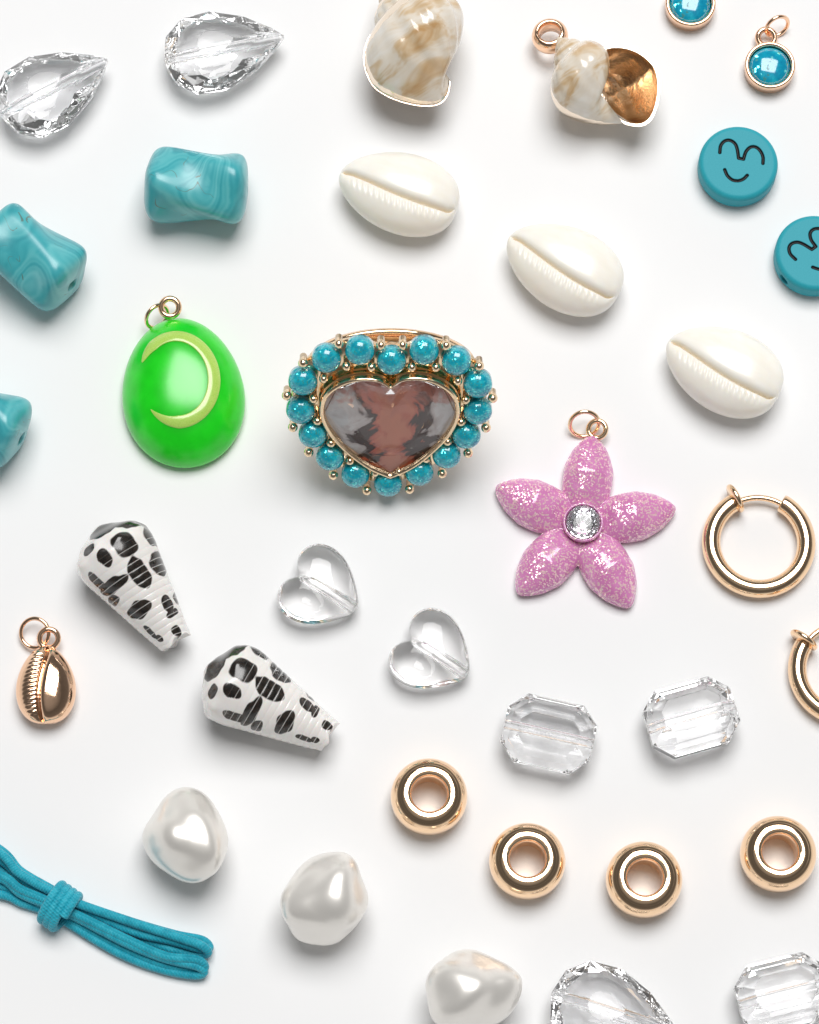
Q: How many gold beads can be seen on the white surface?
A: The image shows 4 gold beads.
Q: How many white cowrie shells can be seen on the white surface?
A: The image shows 3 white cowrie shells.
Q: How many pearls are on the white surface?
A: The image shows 3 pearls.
